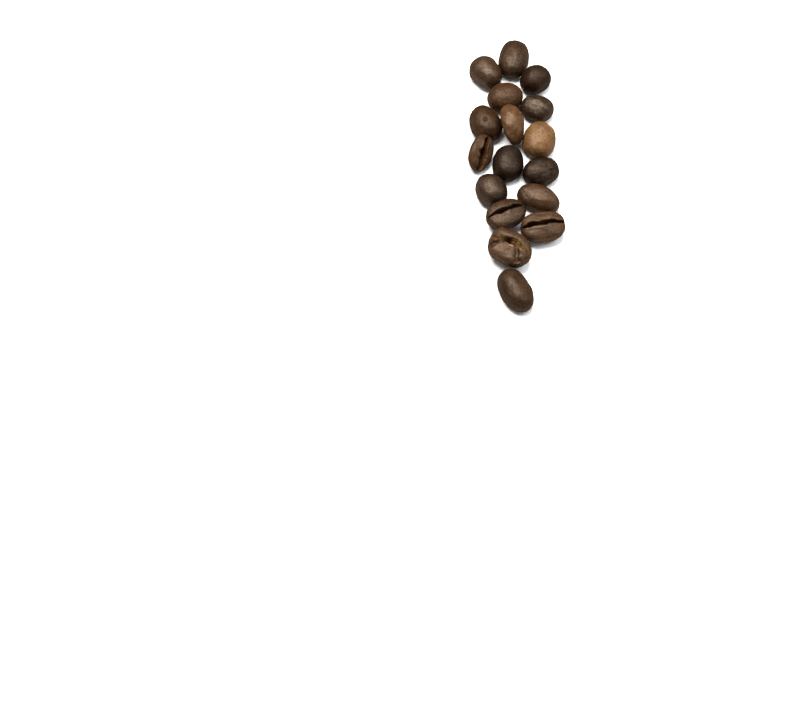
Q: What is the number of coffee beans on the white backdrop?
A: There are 17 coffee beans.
